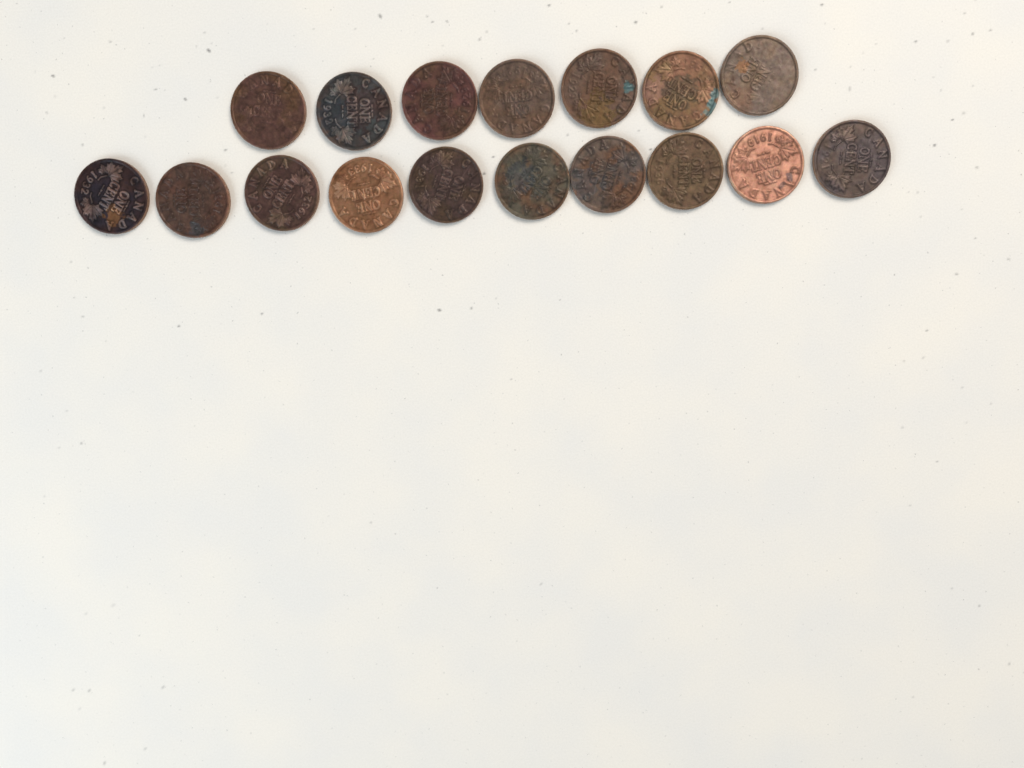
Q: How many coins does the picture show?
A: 17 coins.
